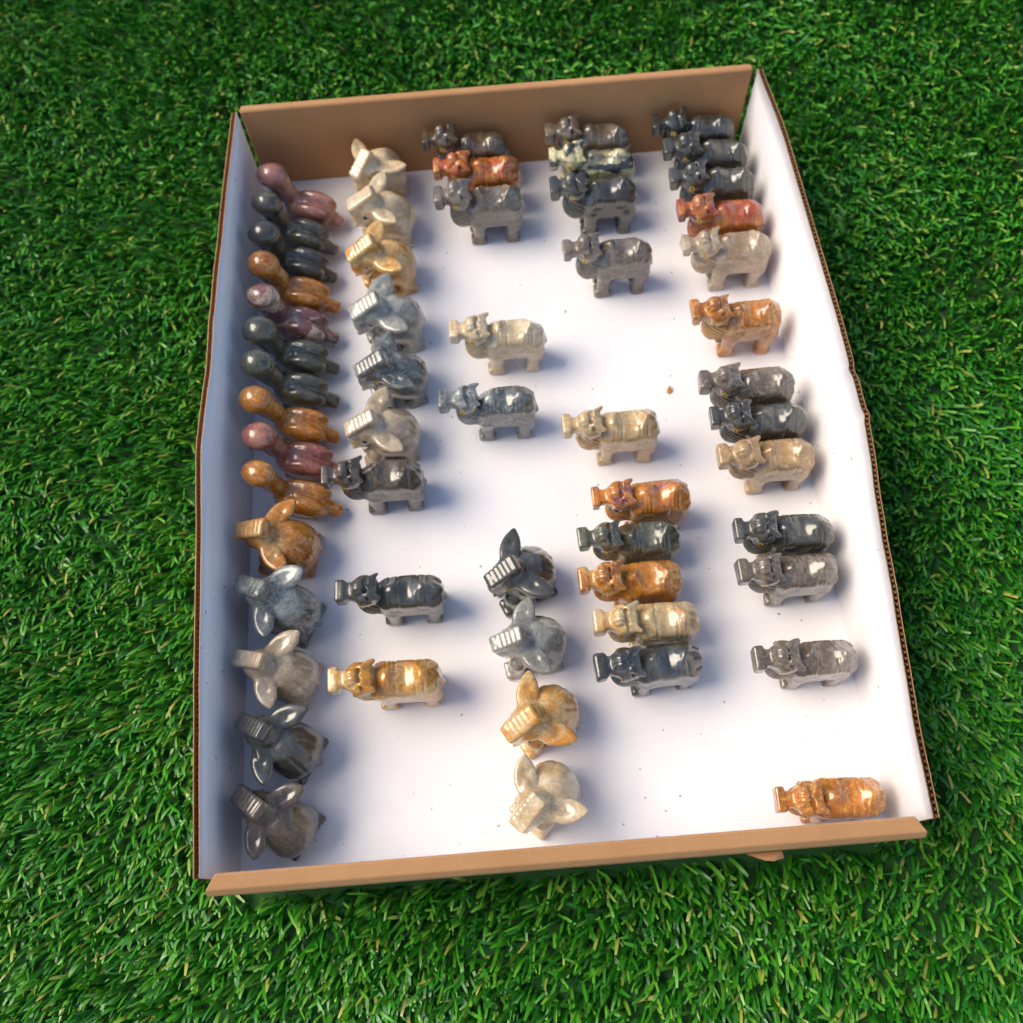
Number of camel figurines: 31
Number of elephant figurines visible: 15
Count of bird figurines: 10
